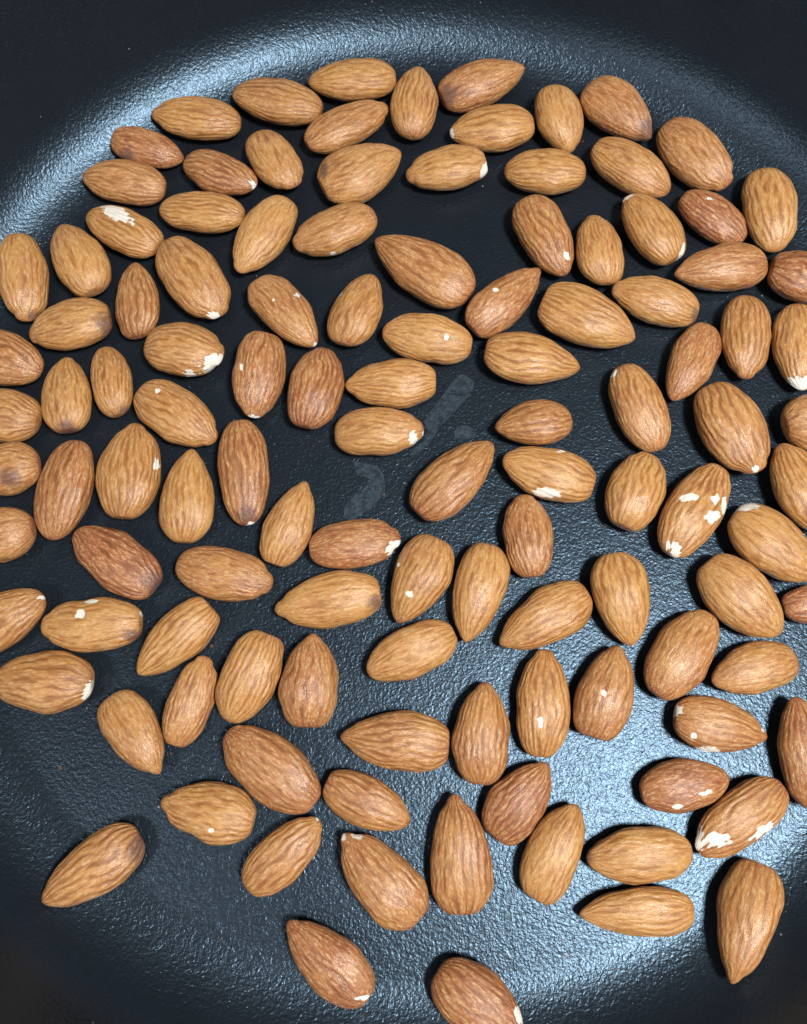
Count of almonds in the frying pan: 116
